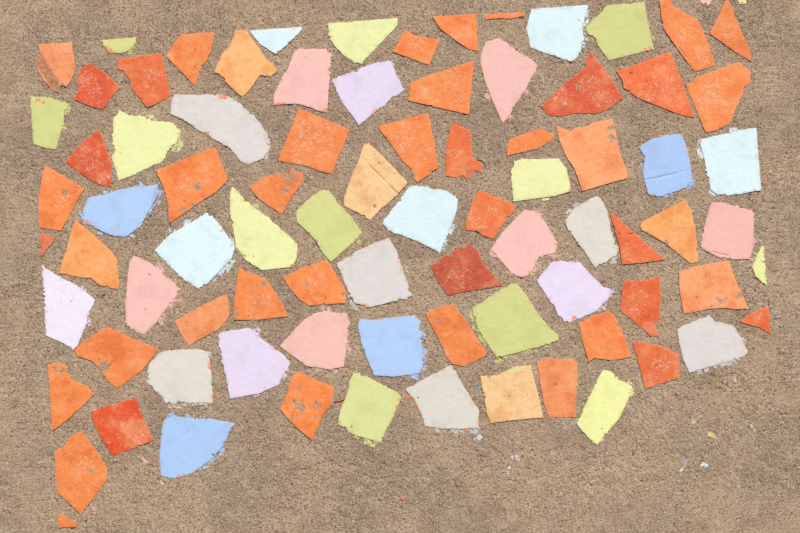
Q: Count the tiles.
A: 86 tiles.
